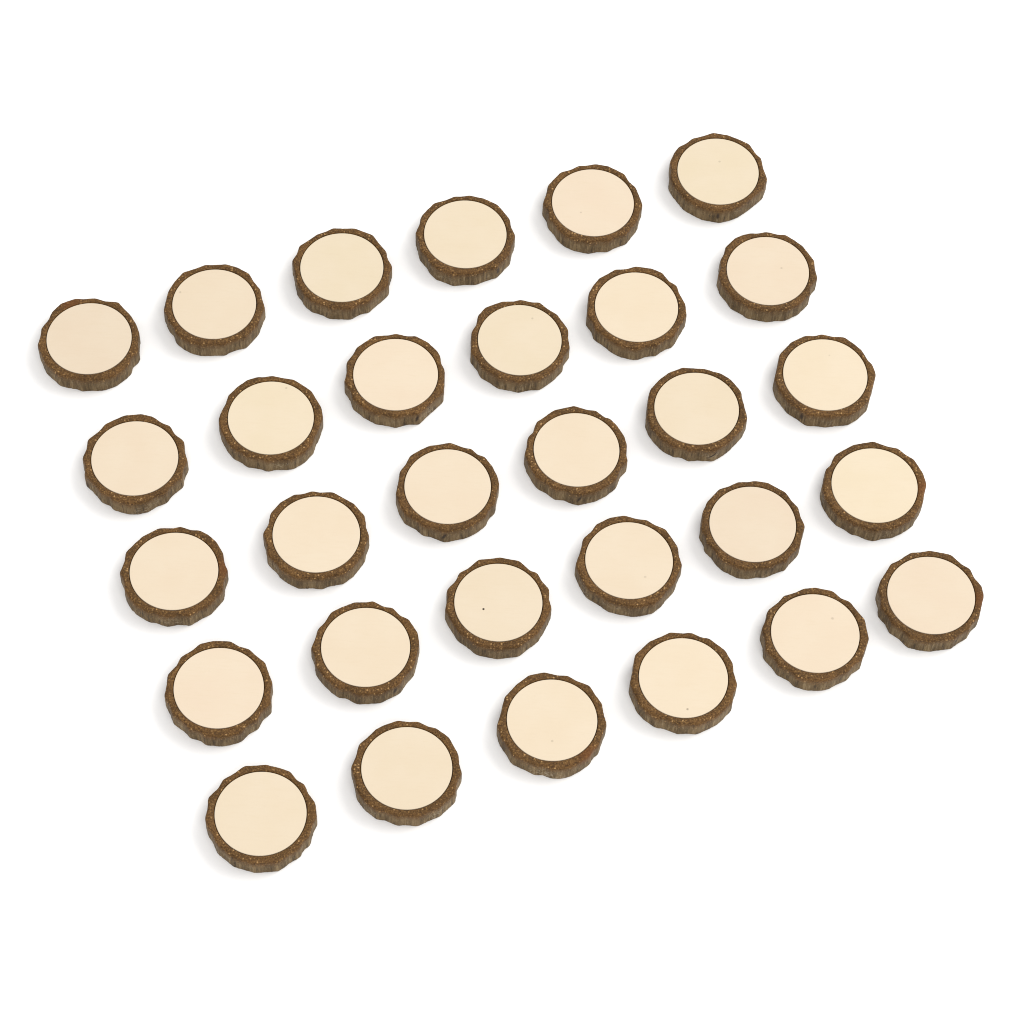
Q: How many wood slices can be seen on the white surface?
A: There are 30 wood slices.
